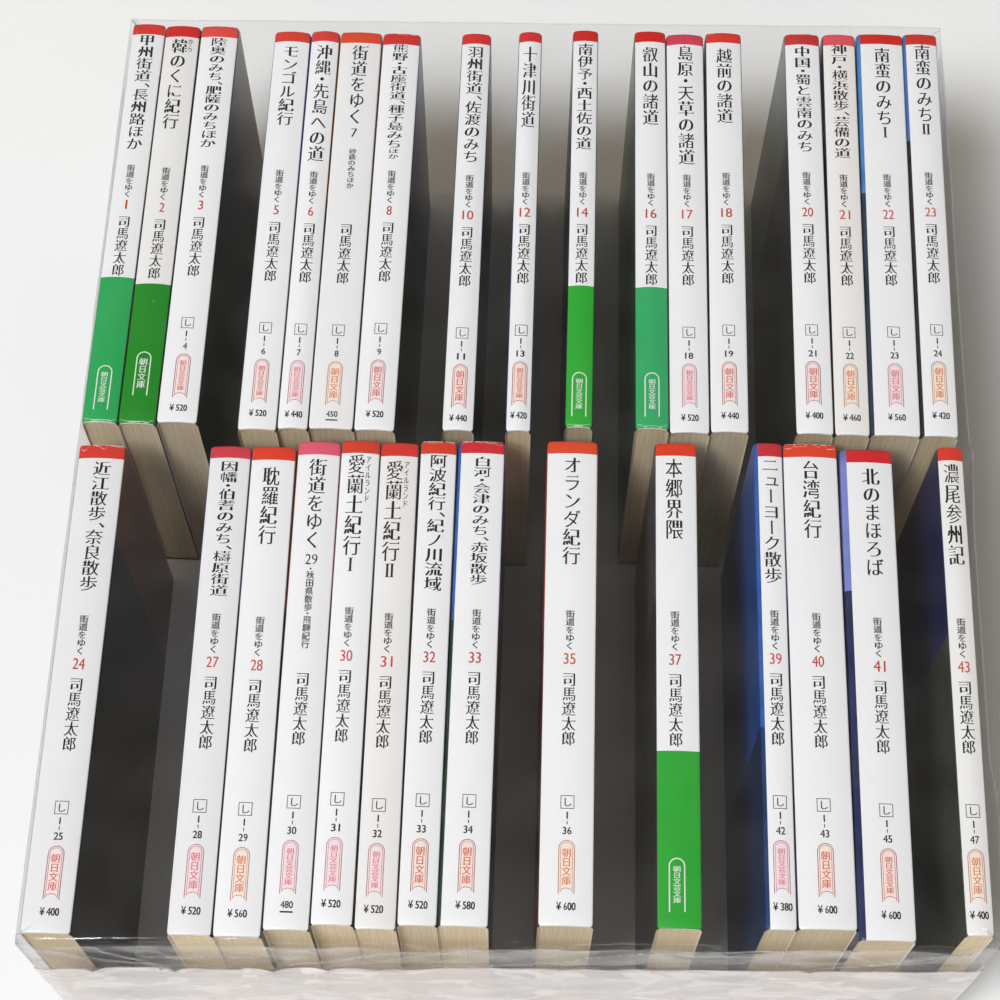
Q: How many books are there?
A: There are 31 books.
